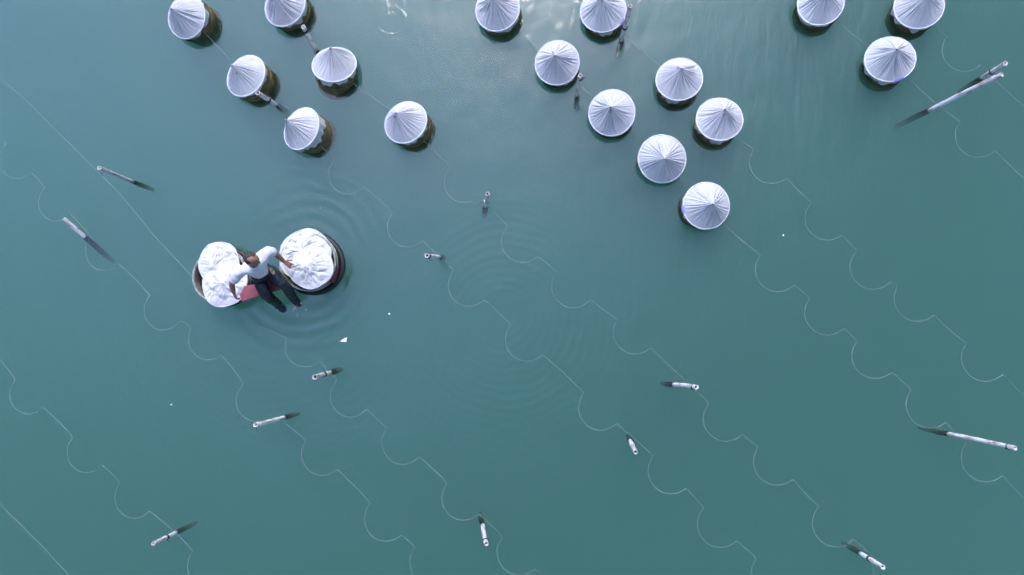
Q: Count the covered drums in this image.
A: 17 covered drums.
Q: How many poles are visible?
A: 18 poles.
